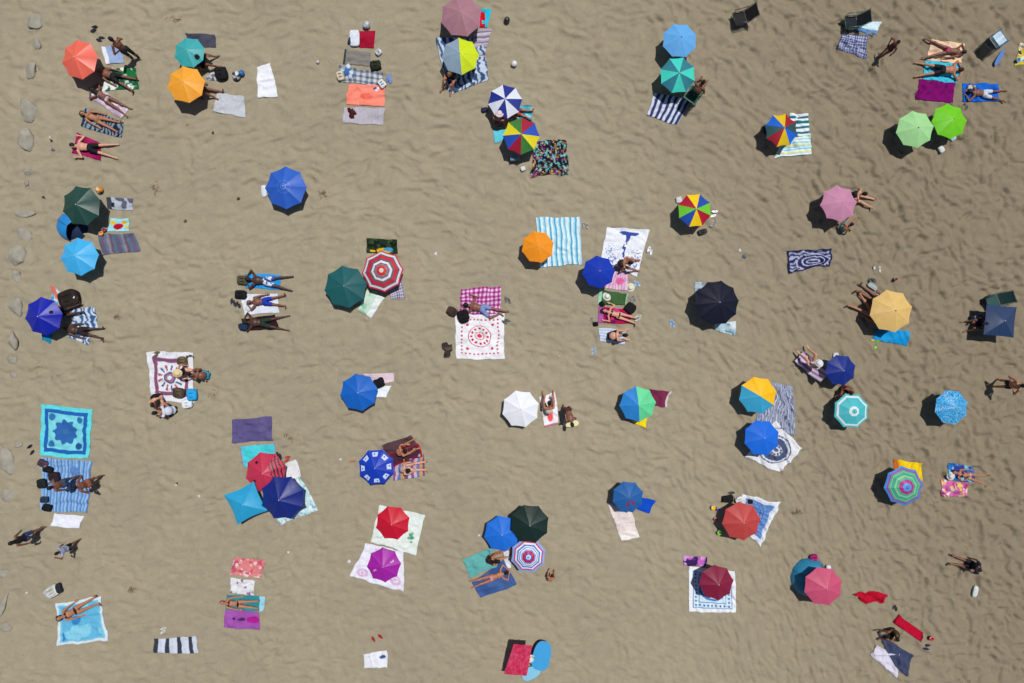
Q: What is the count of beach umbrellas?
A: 47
